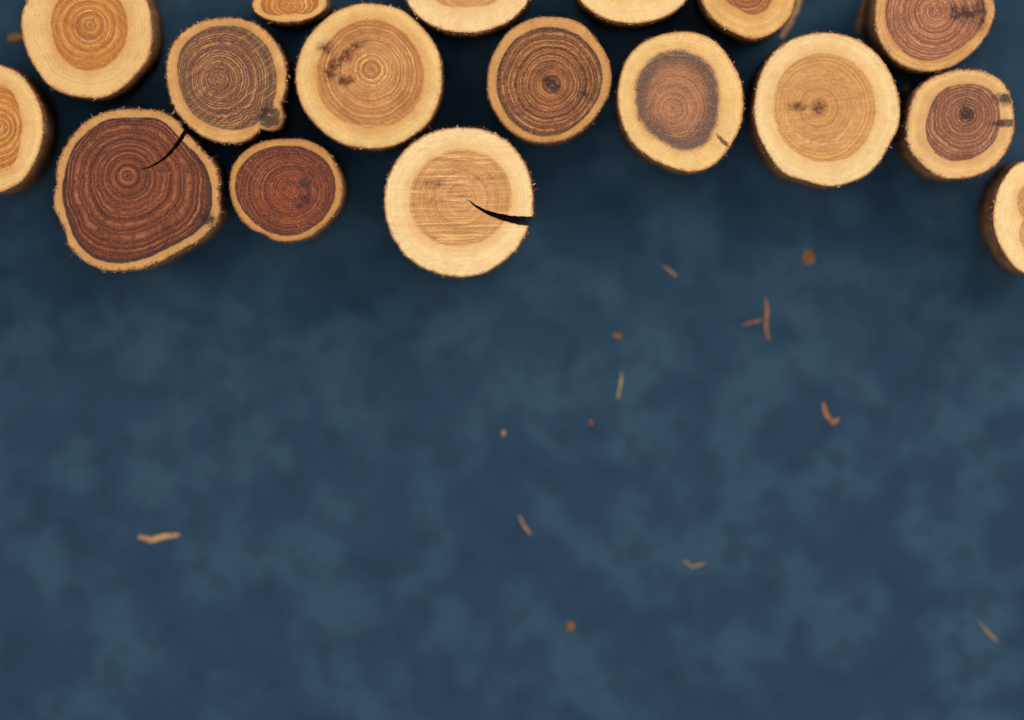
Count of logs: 17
